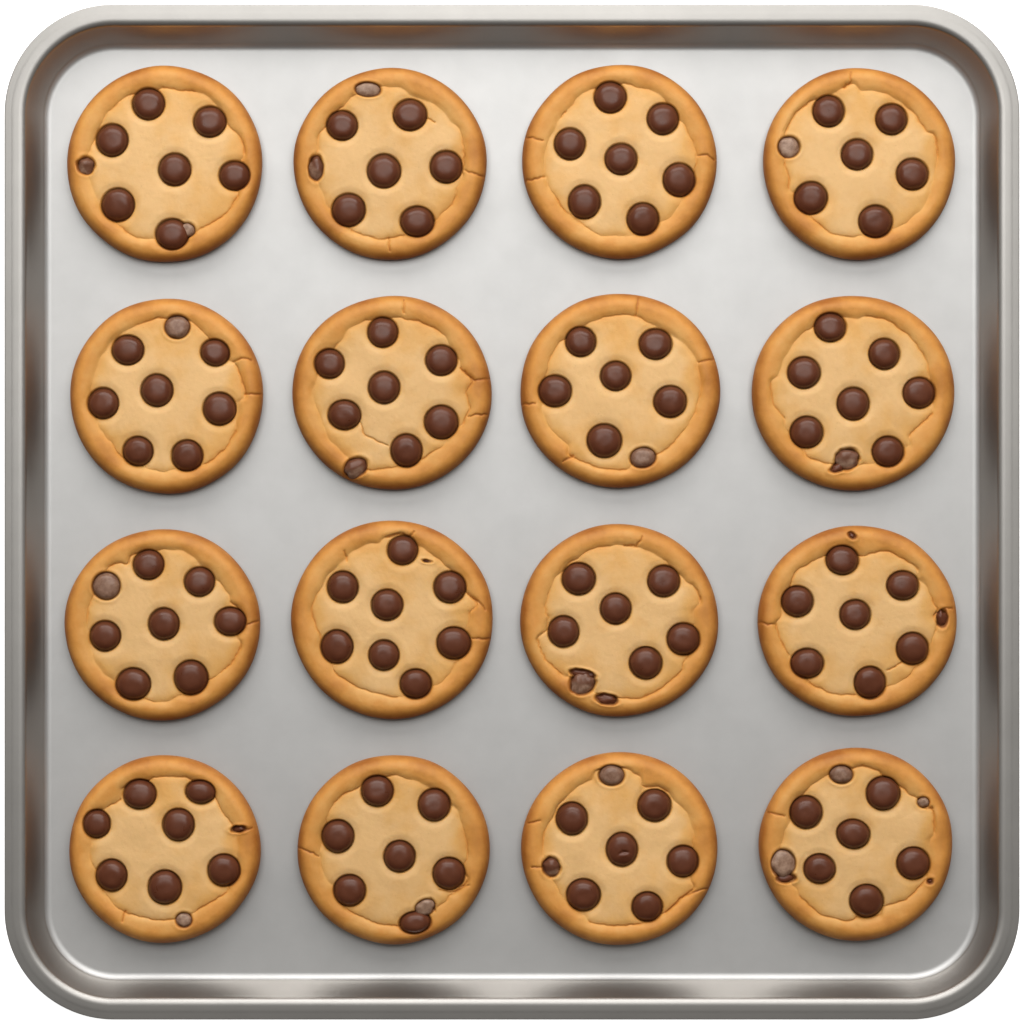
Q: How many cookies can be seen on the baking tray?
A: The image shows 16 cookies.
